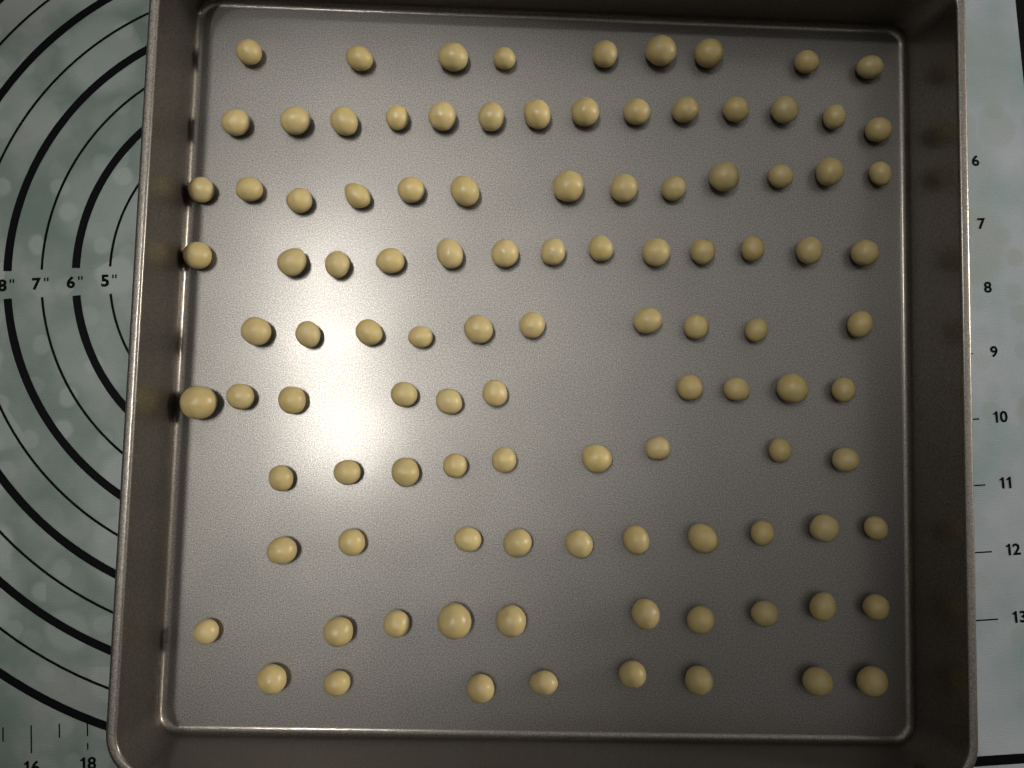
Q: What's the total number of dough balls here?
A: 106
